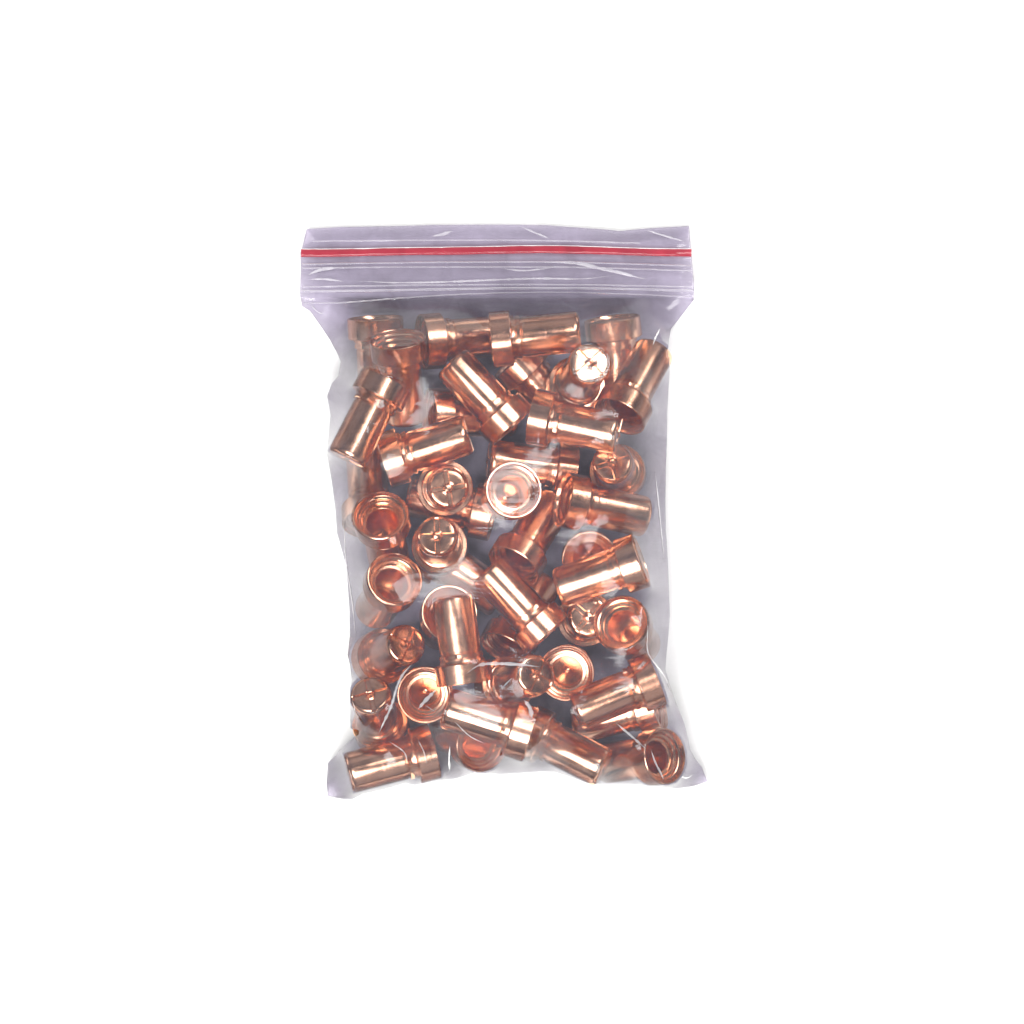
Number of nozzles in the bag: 45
